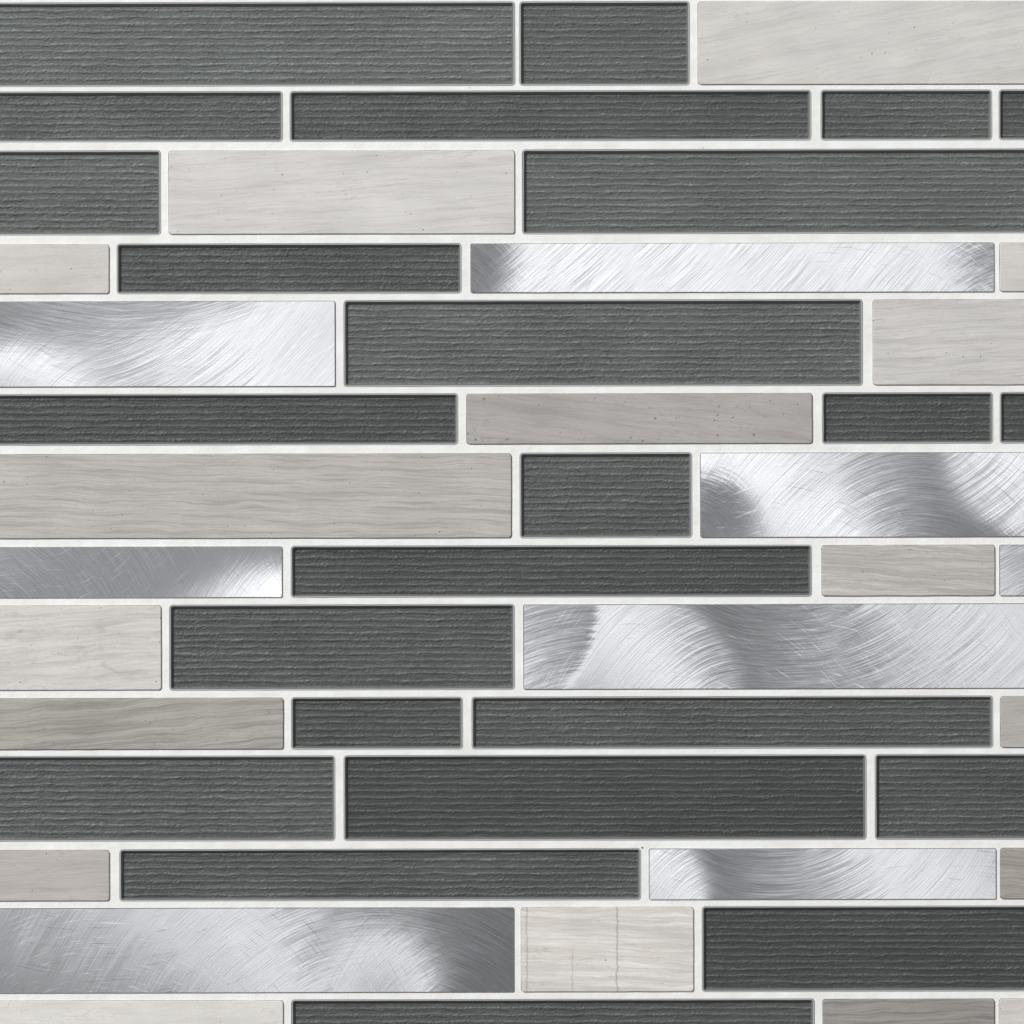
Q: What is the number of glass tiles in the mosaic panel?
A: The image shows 24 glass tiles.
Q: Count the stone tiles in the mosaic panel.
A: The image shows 17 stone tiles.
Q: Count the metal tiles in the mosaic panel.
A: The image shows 8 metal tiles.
